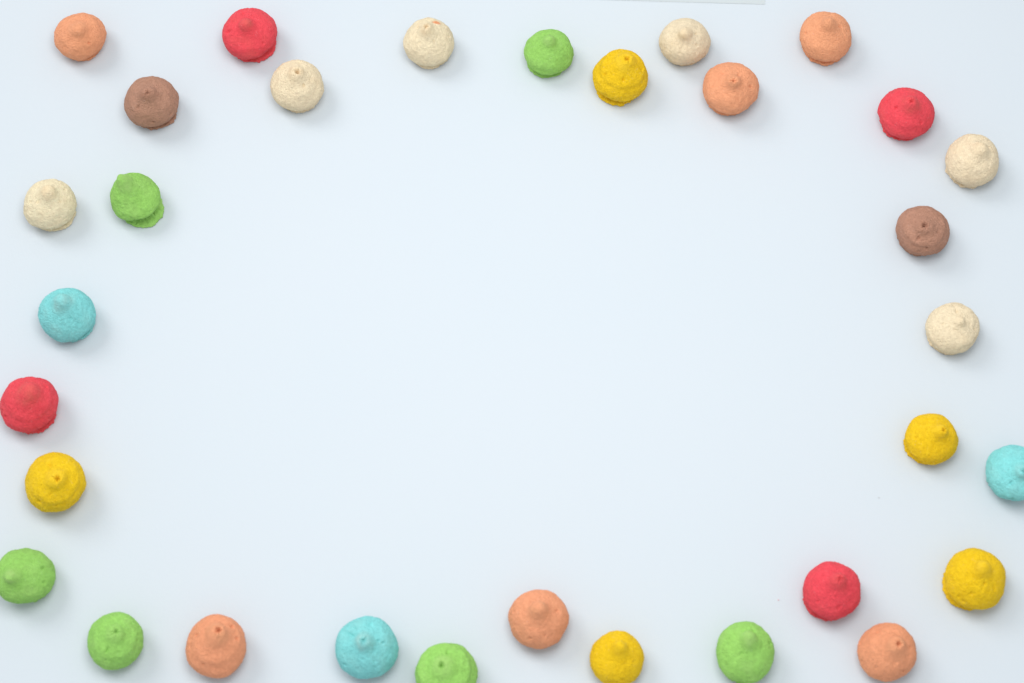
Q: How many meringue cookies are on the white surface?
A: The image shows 32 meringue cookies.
